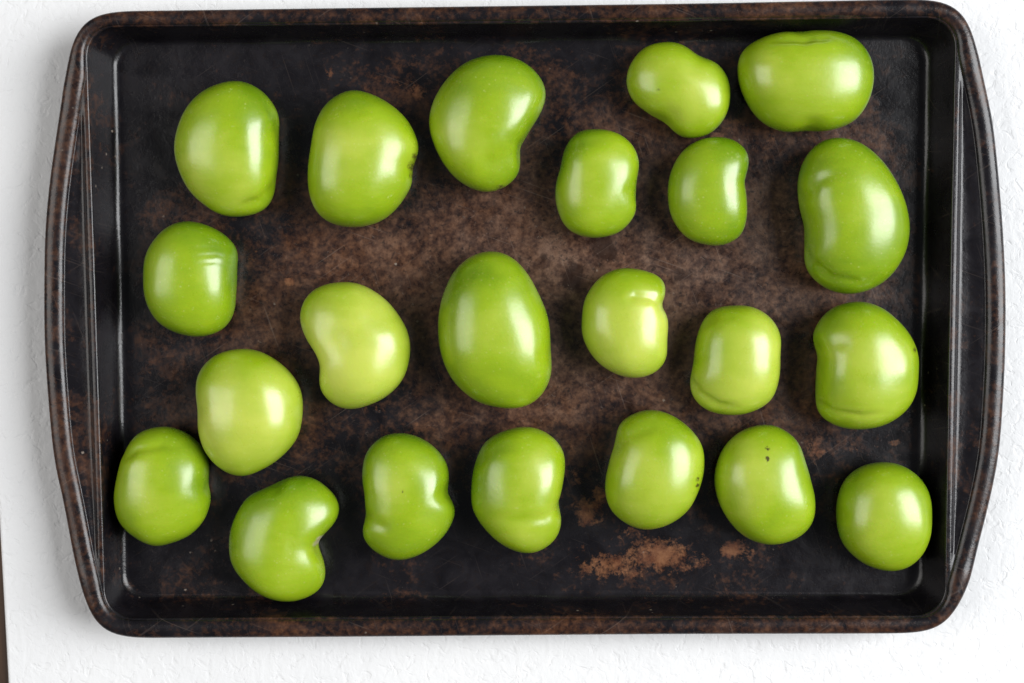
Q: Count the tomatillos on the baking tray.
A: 22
